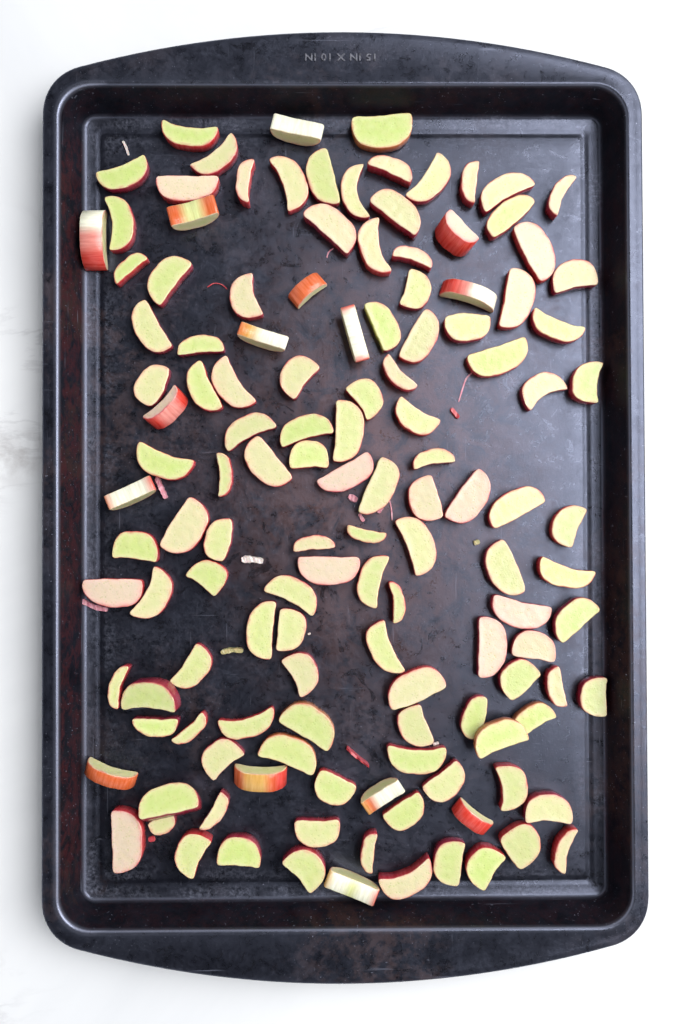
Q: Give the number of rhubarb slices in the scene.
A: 132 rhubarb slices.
